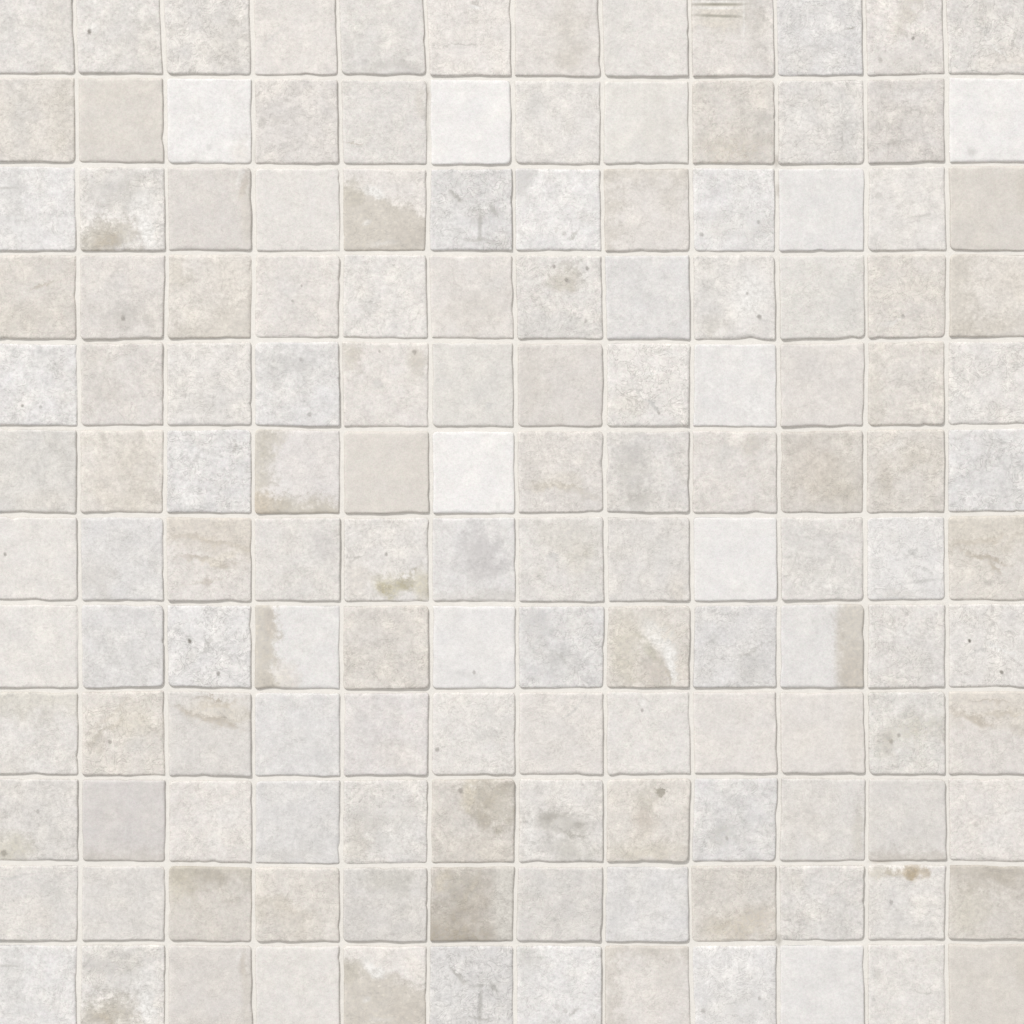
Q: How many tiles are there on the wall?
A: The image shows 144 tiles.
